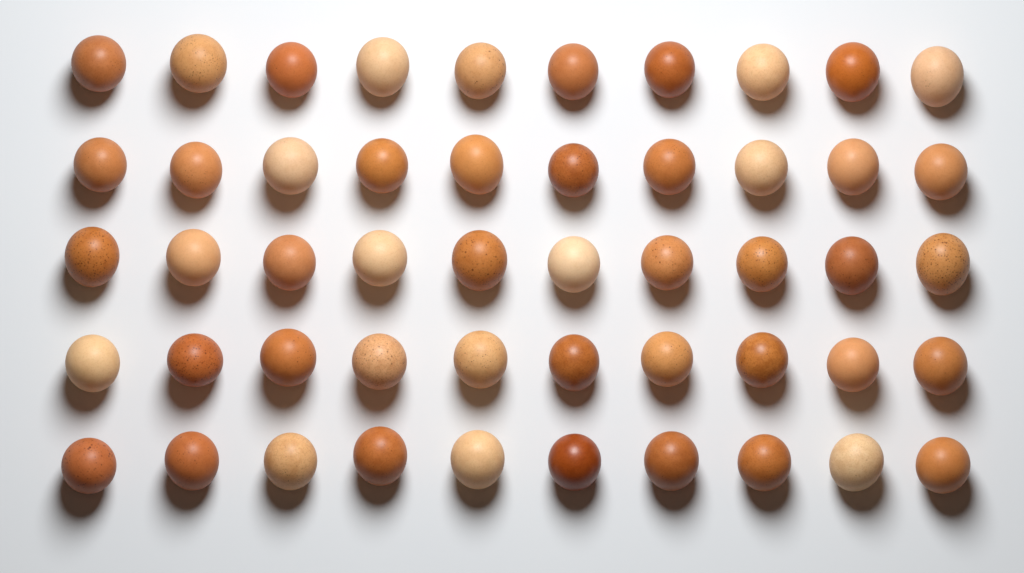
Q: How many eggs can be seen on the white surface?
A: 50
